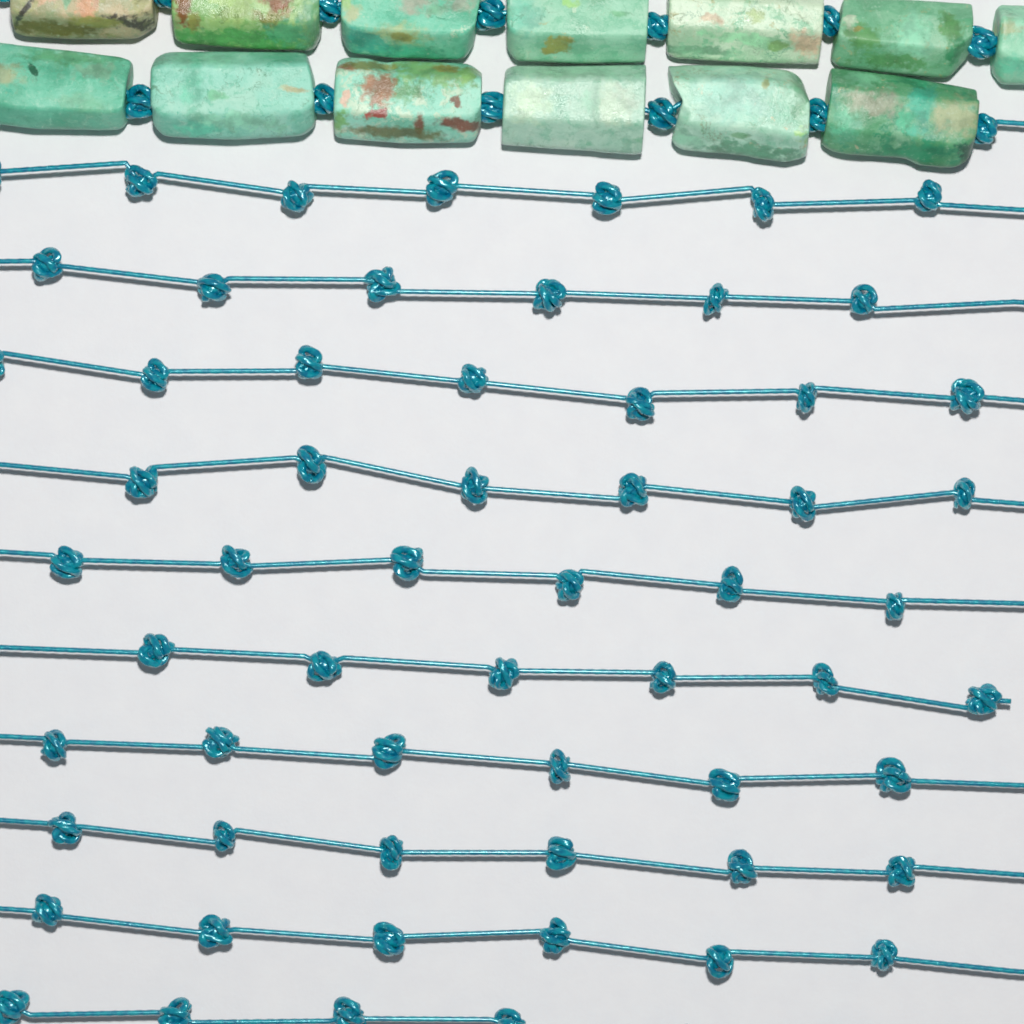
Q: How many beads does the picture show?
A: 13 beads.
